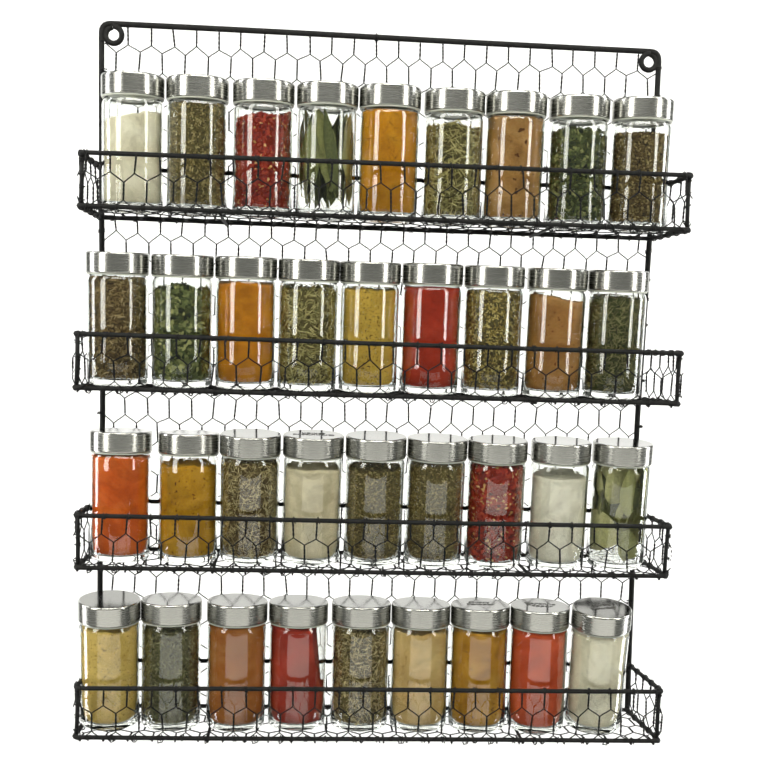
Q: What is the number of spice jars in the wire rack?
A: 36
